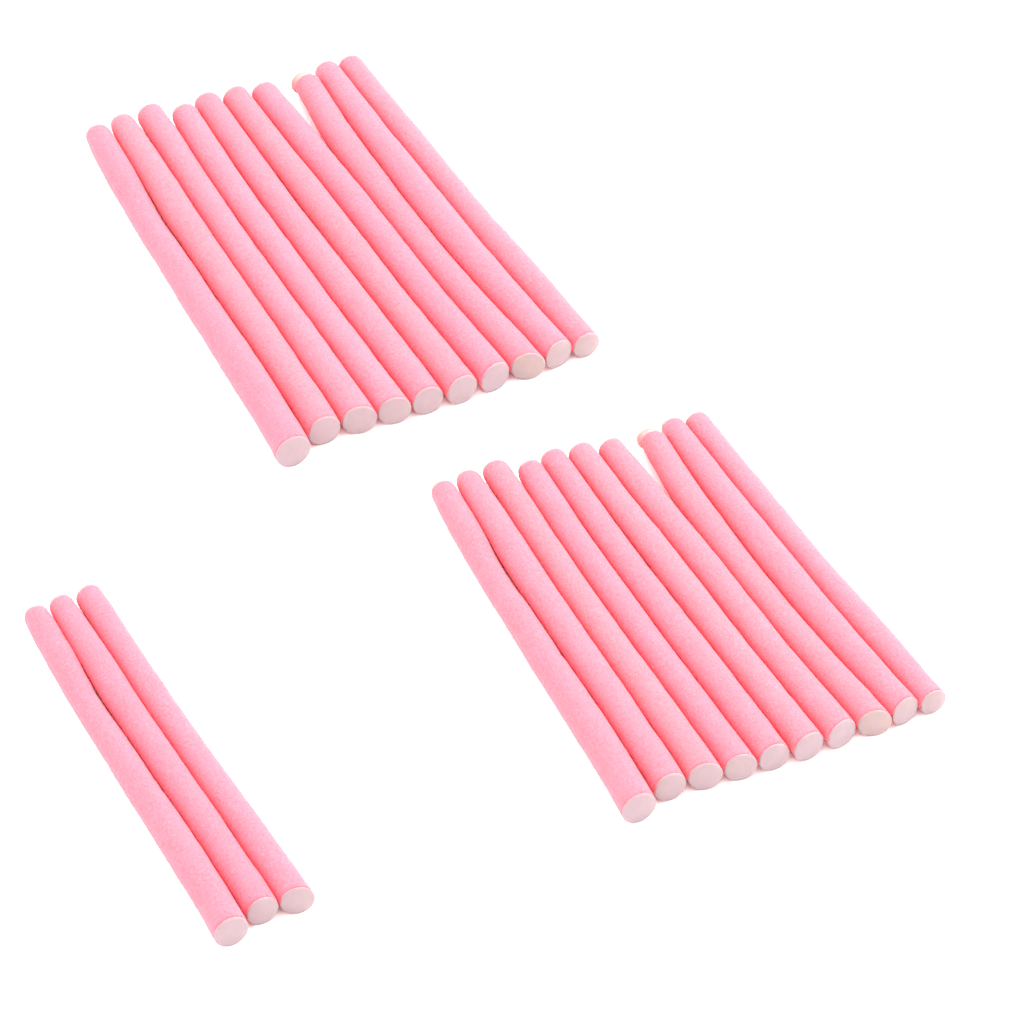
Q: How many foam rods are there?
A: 23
